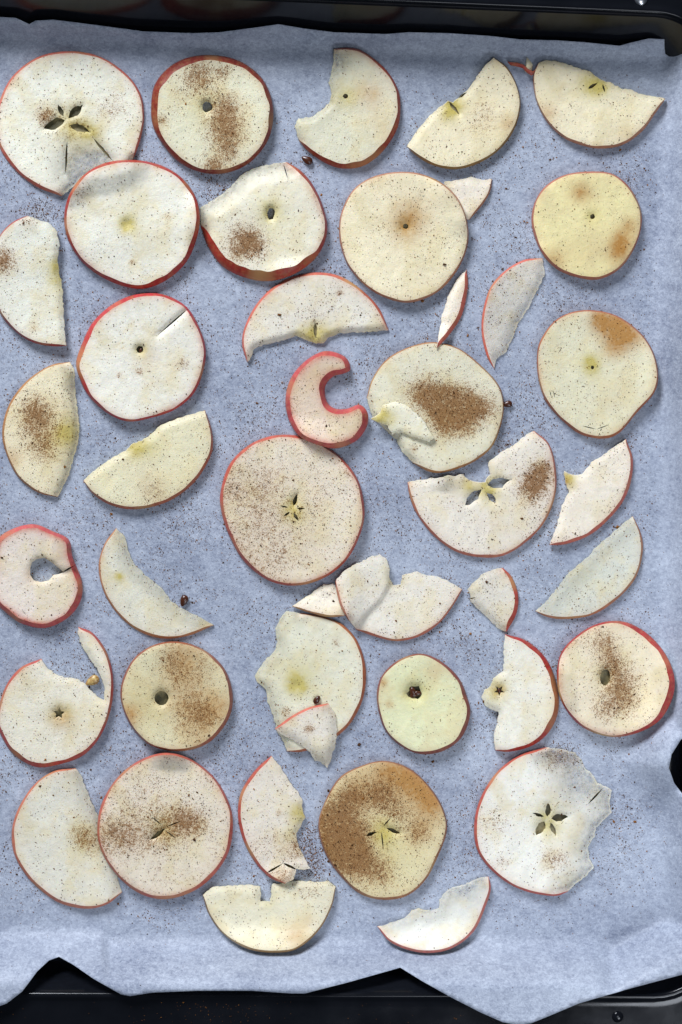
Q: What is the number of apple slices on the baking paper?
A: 44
